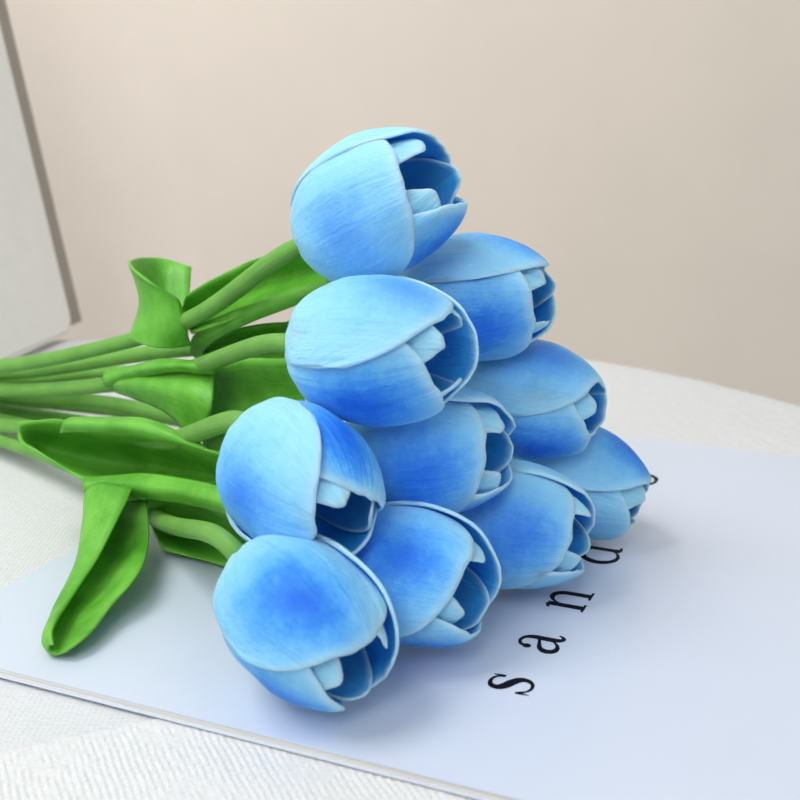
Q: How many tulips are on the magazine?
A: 10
